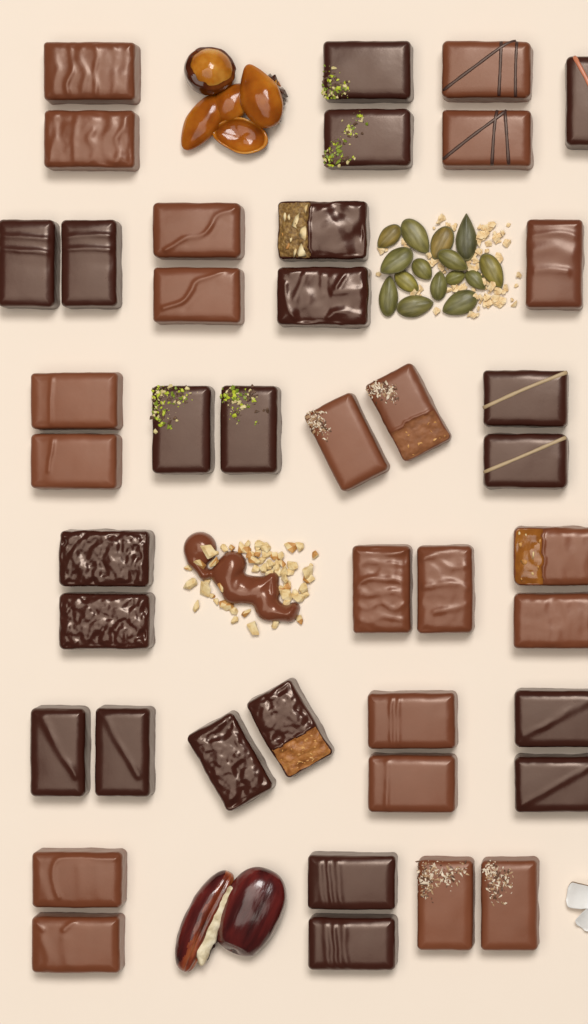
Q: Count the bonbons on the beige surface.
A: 42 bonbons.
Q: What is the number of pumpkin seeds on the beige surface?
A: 15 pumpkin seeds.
